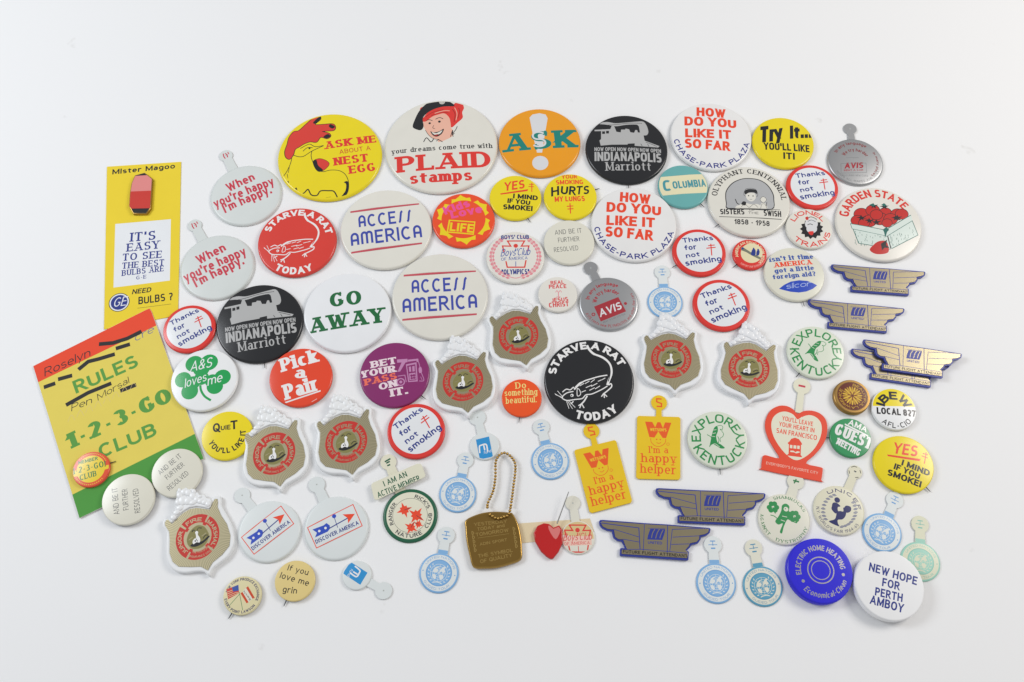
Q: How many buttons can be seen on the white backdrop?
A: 48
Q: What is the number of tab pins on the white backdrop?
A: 23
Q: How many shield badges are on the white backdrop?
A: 7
